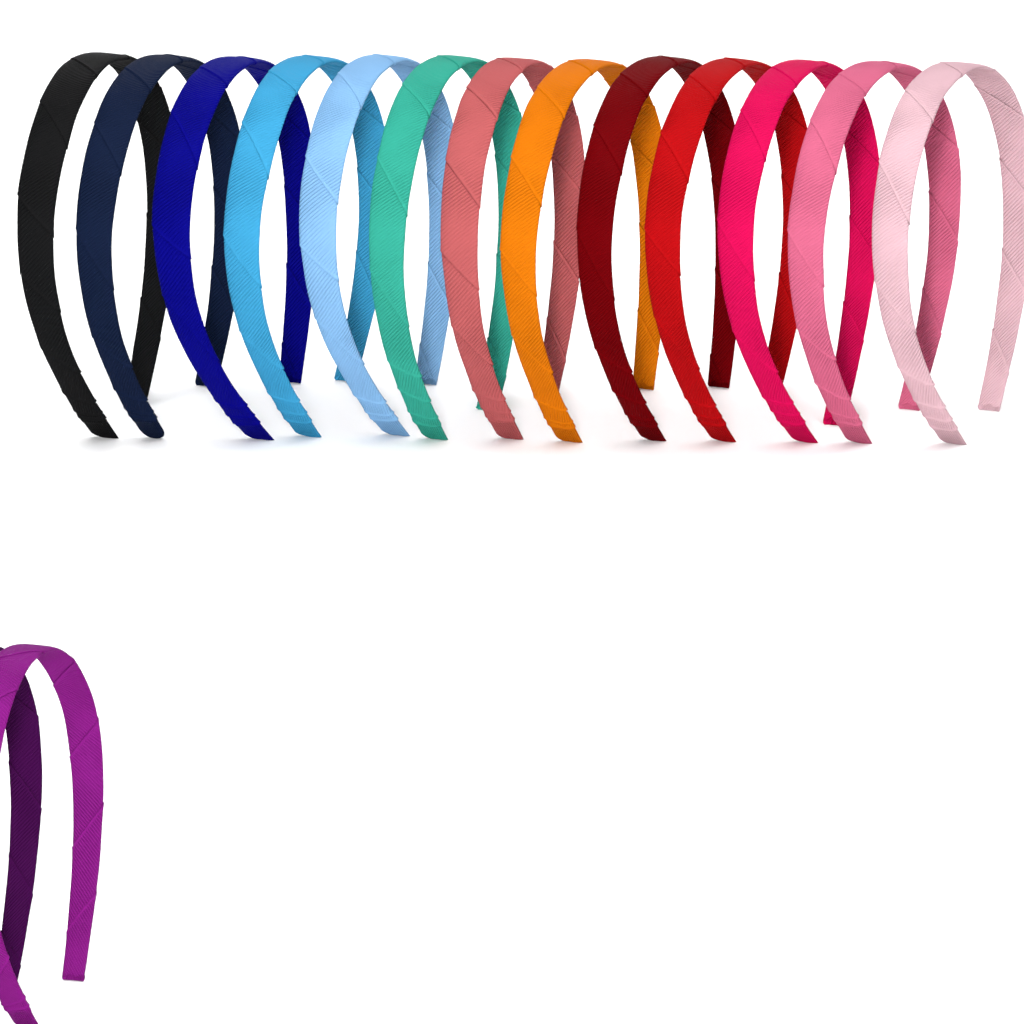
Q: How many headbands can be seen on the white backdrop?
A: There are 15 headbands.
